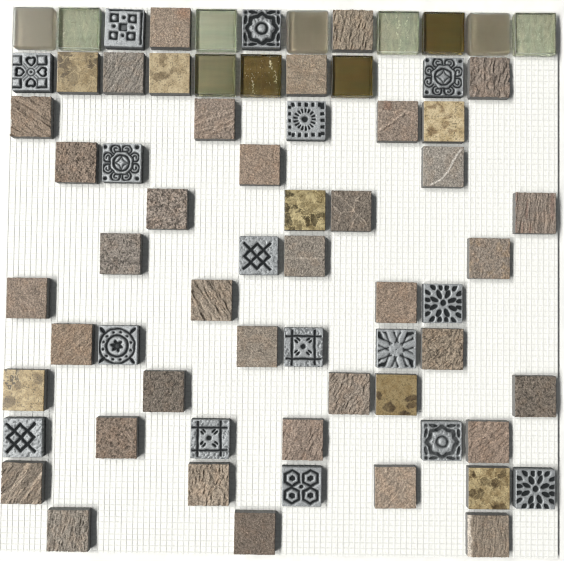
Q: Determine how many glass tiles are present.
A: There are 11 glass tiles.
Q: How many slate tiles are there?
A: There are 35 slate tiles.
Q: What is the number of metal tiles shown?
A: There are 16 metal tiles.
